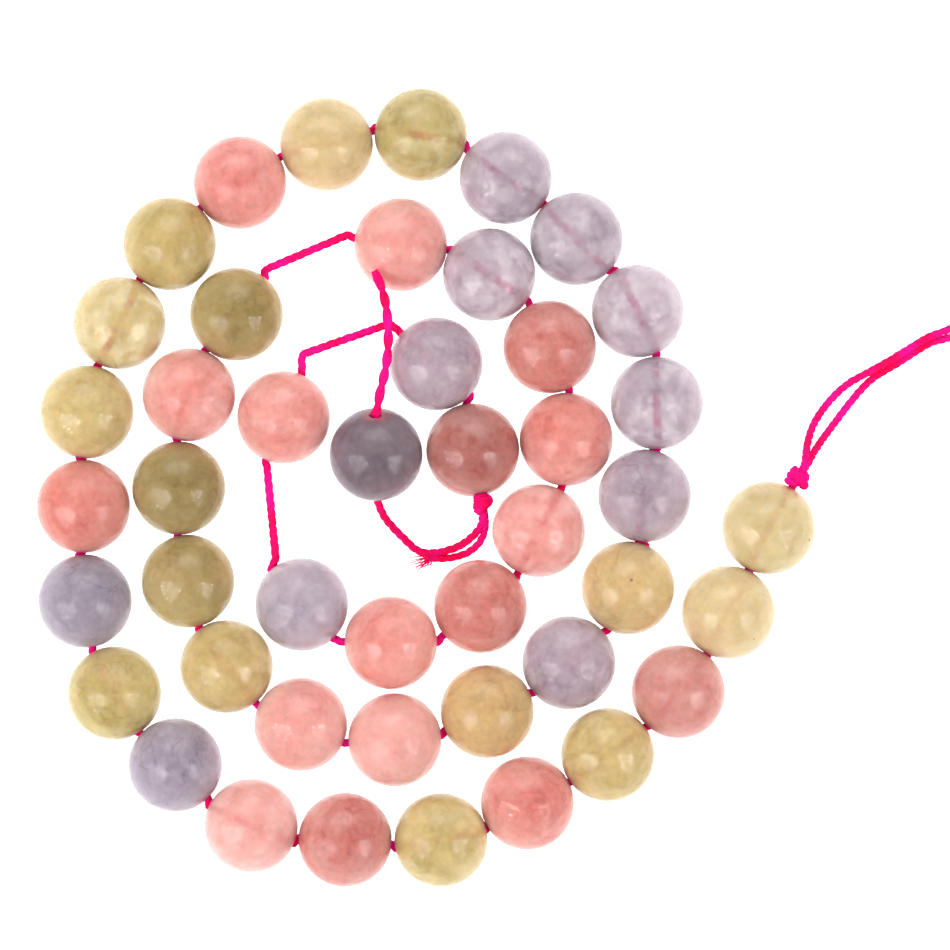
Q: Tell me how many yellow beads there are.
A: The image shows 16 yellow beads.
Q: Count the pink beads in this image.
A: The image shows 17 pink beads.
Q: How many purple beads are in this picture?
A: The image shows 12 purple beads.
